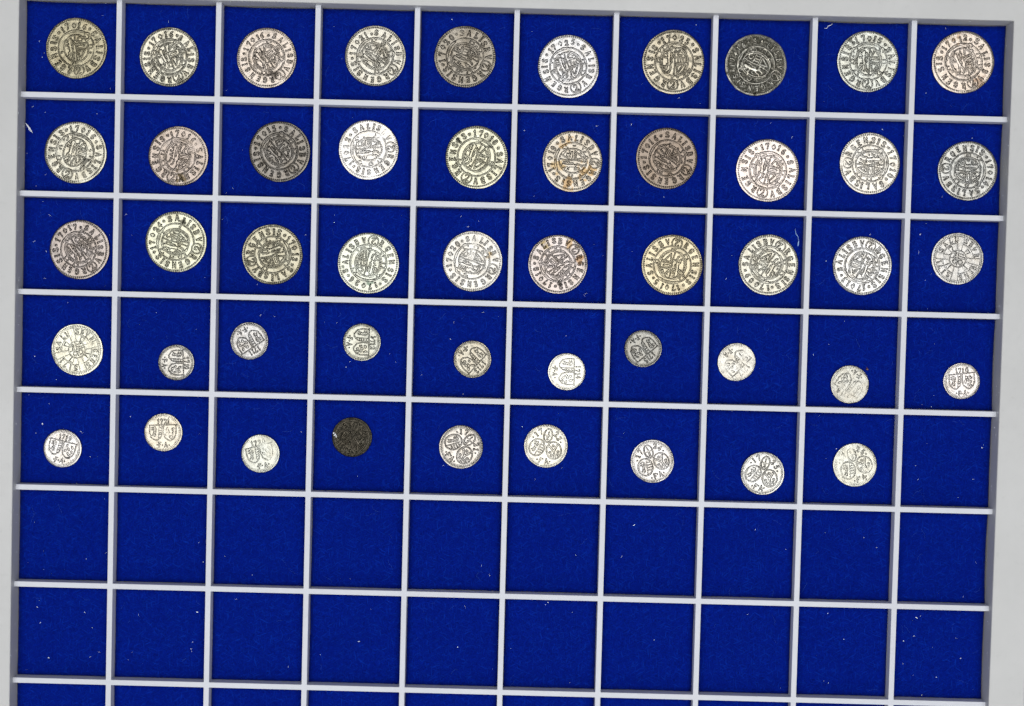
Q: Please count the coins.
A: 49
